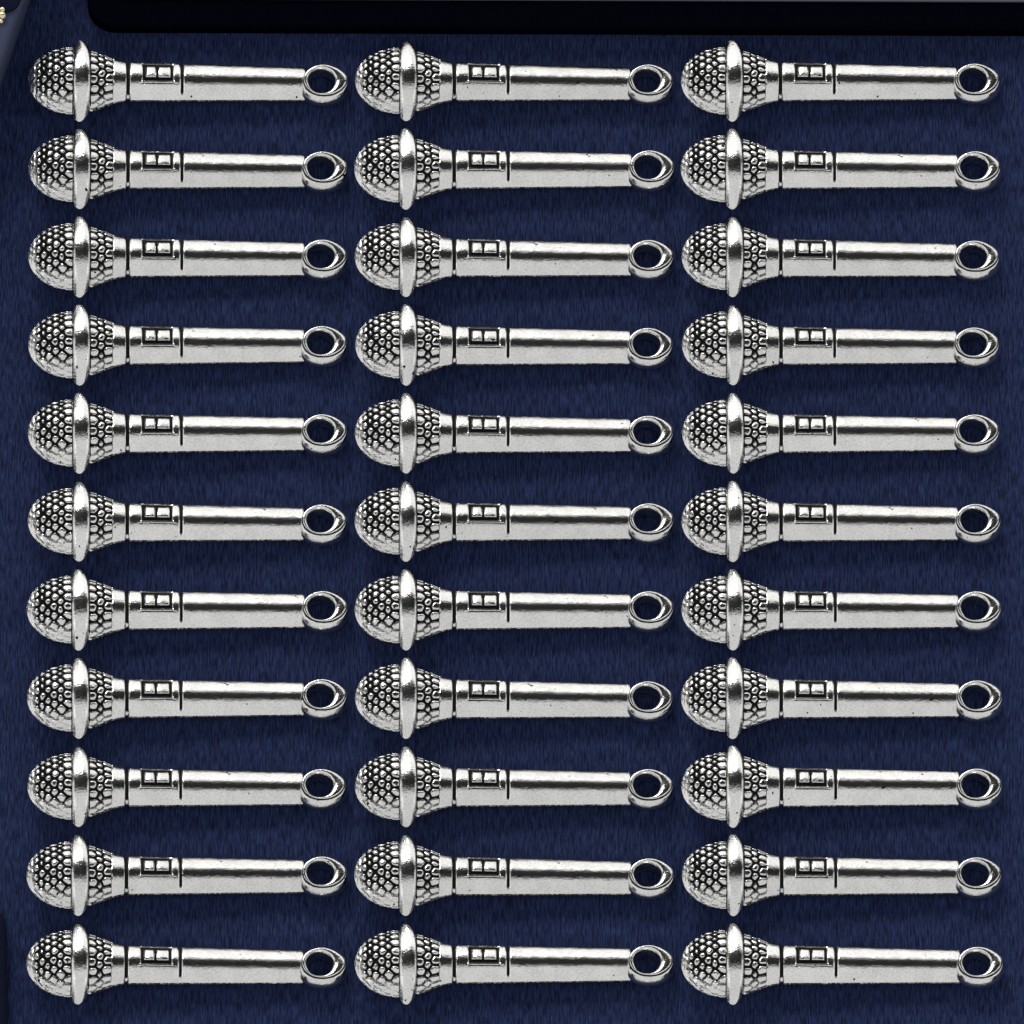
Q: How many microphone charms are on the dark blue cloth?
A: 33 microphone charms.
